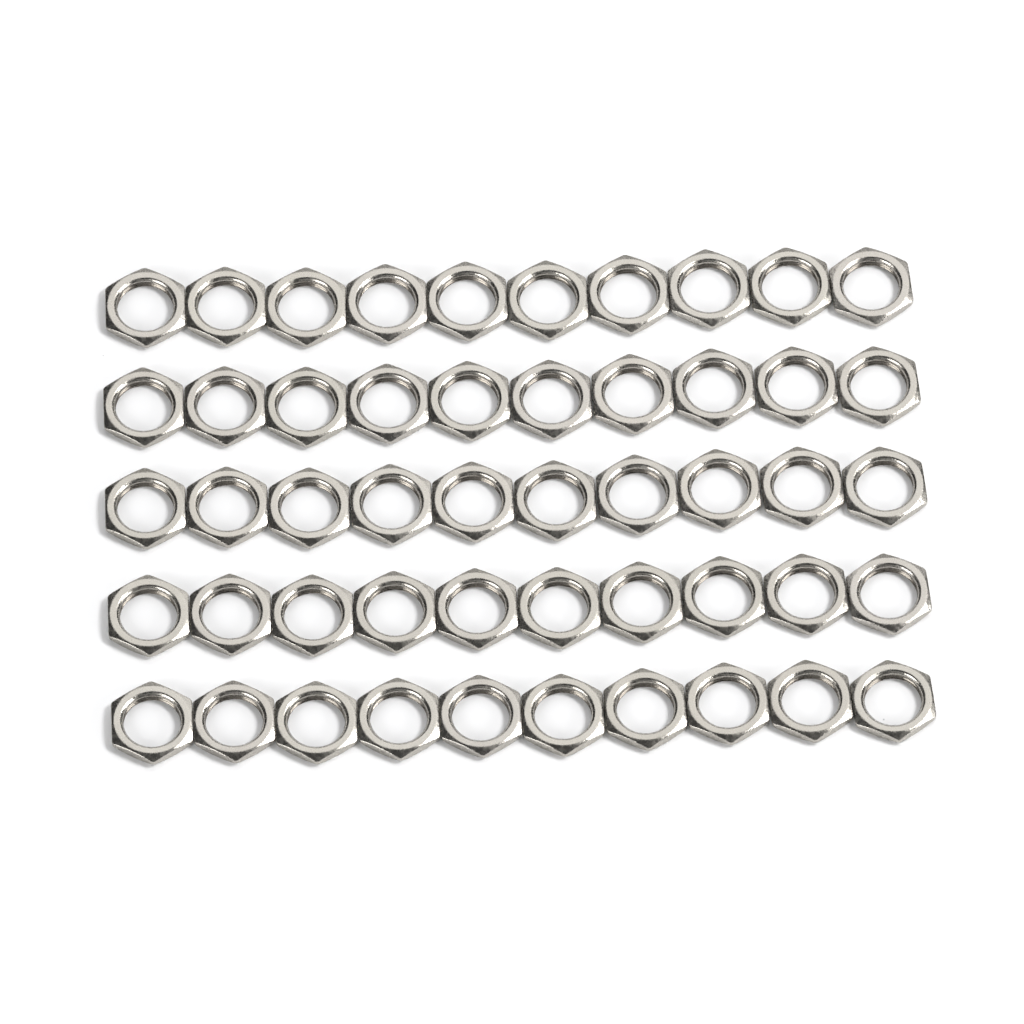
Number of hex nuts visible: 50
